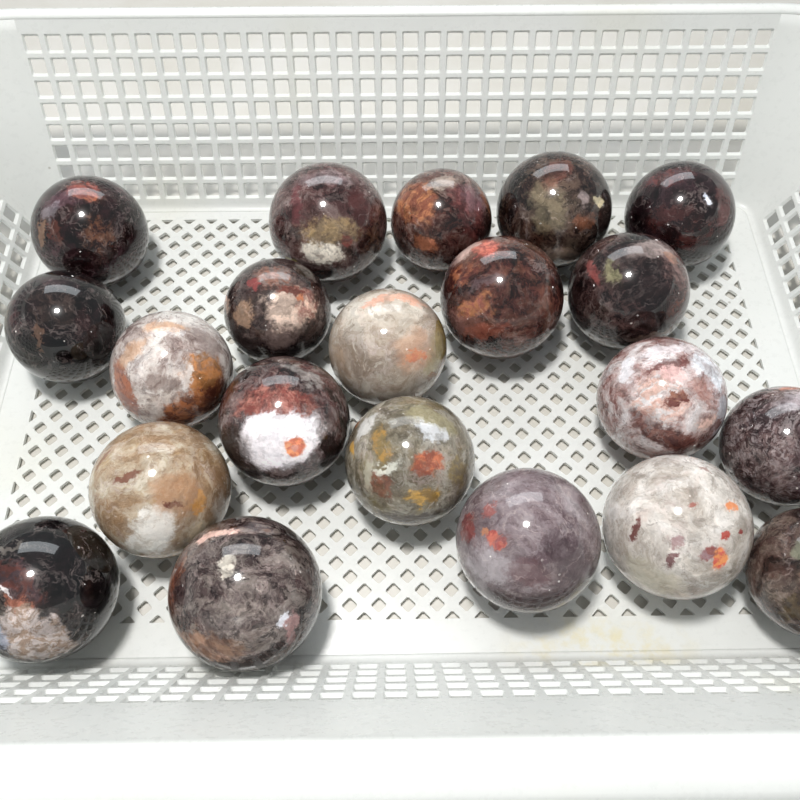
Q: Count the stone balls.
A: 21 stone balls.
